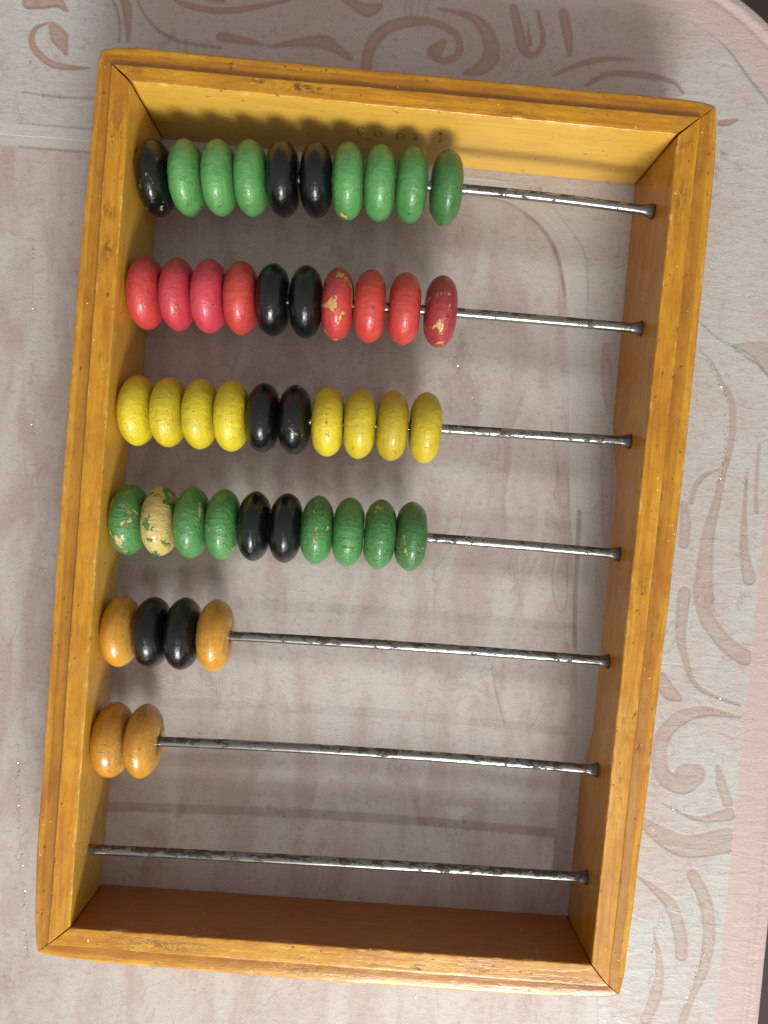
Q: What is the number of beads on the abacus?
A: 46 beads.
